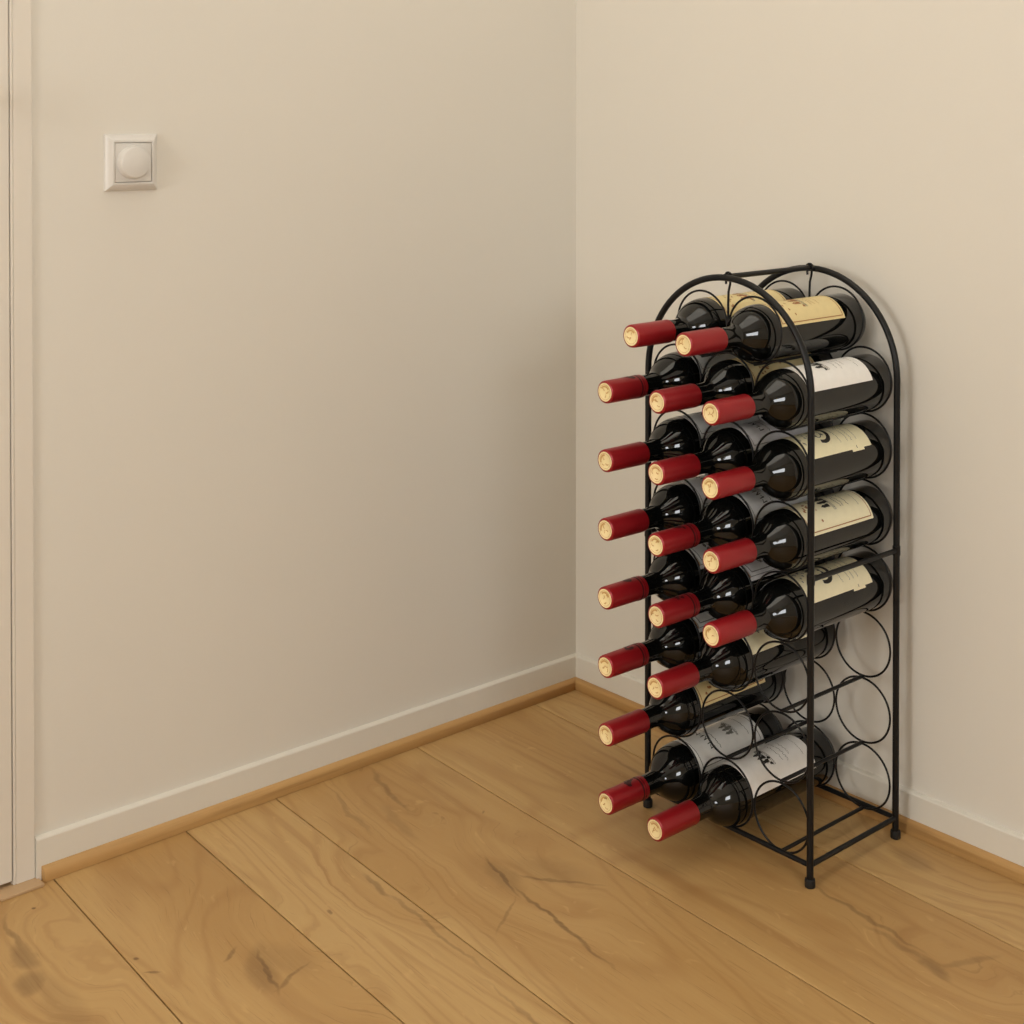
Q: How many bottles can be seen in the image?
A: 19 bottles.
